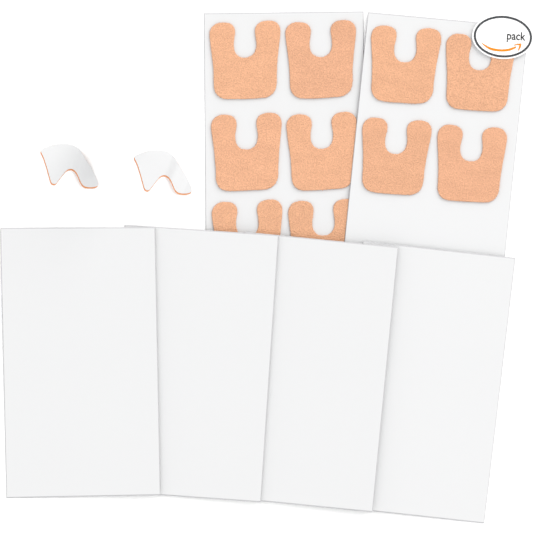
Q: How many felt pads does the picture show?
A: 10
